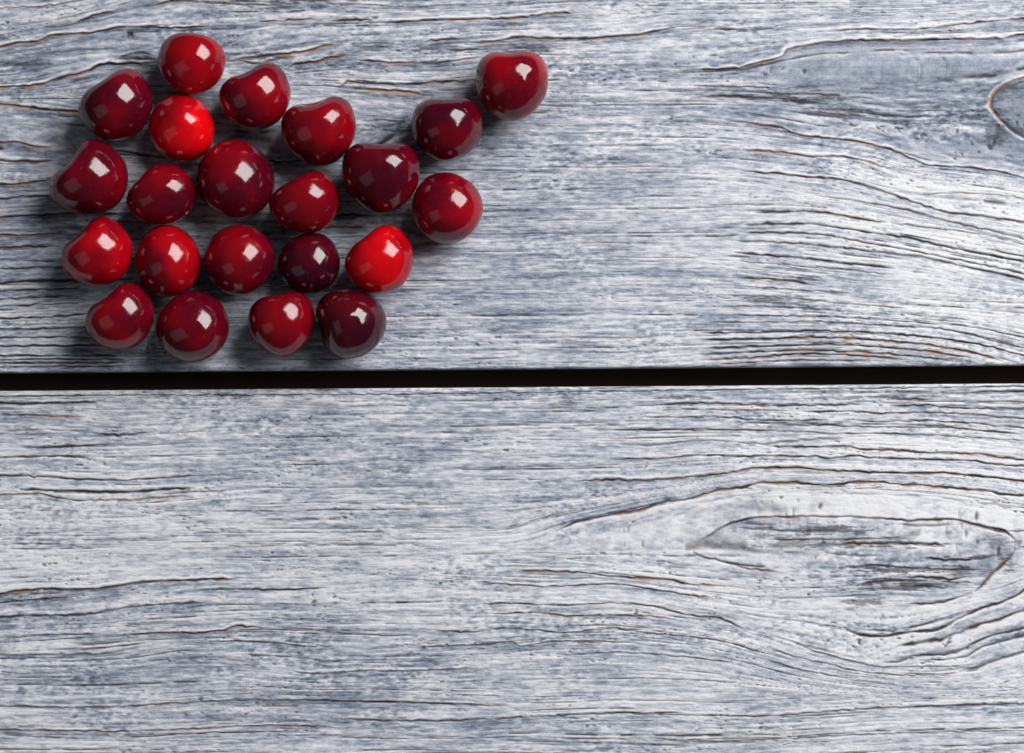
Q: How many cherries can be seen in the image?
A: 22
